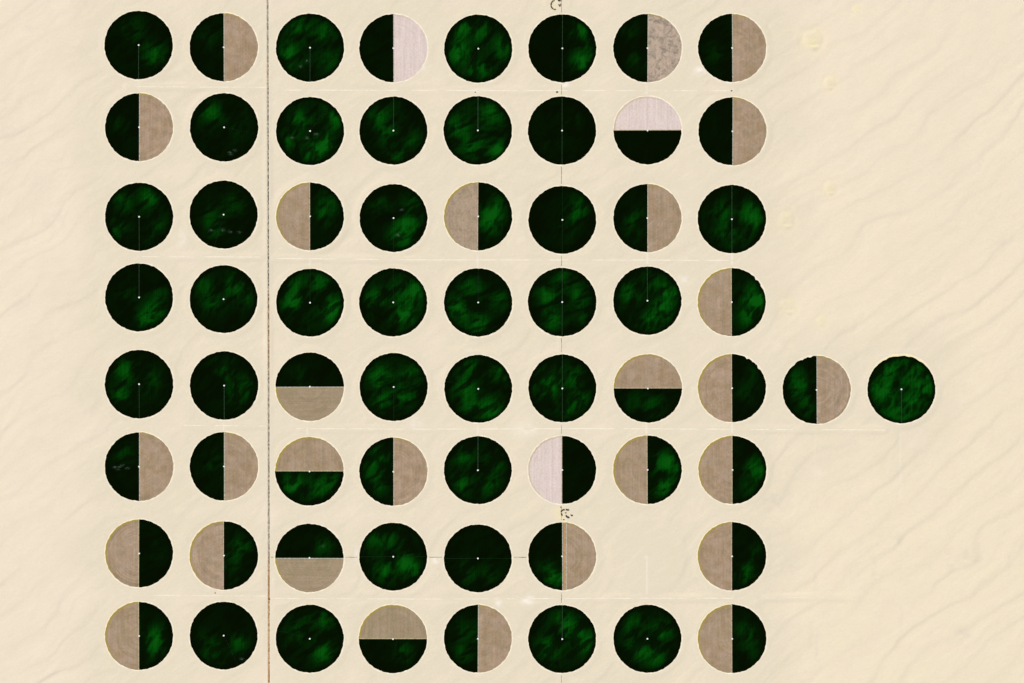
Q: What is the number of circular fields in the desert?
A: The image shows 65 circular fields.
